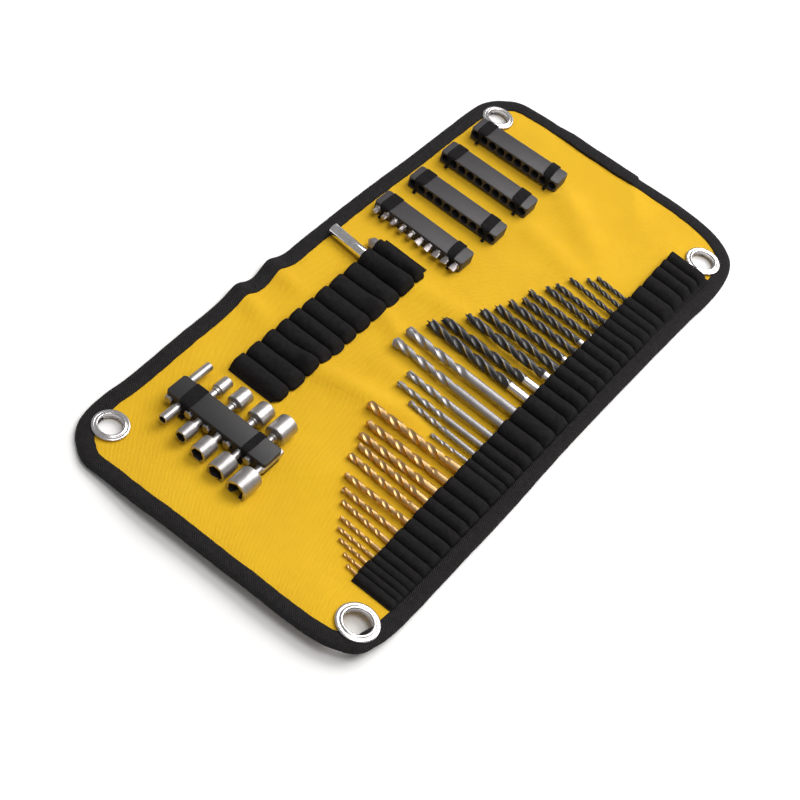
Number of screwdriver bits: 10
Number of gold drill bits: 13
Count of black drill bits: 13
